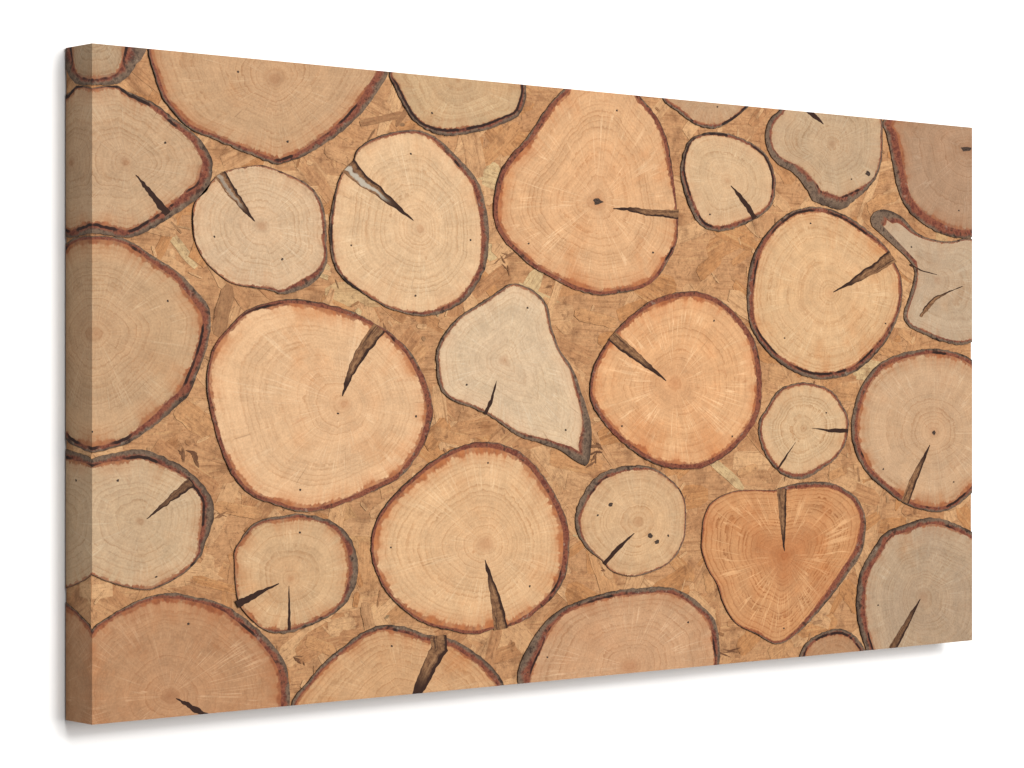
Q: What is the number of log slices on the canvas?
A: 29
